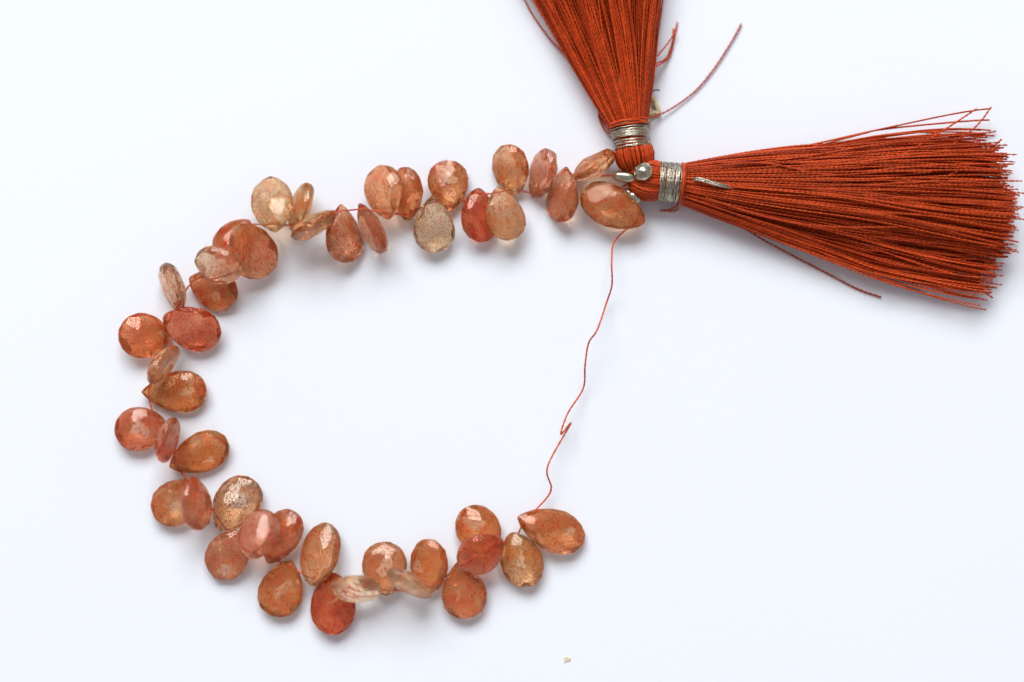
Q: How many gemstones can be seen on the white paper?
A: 46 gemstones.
